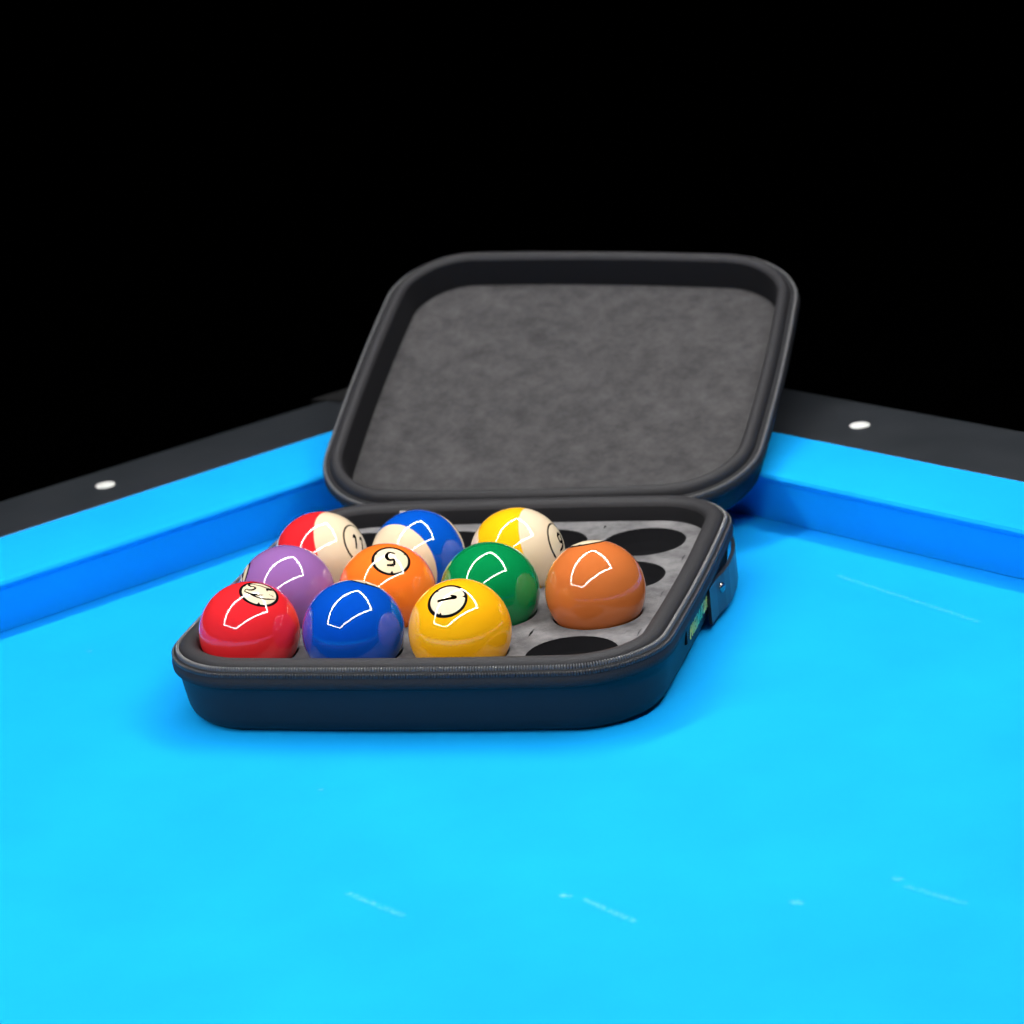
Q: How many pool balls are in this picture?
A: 10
